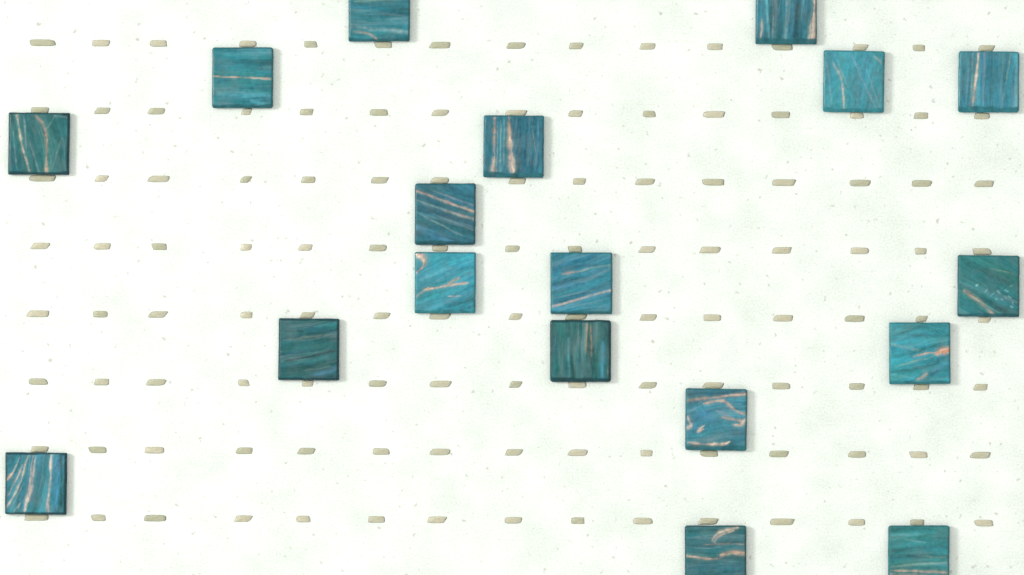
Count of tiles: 18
